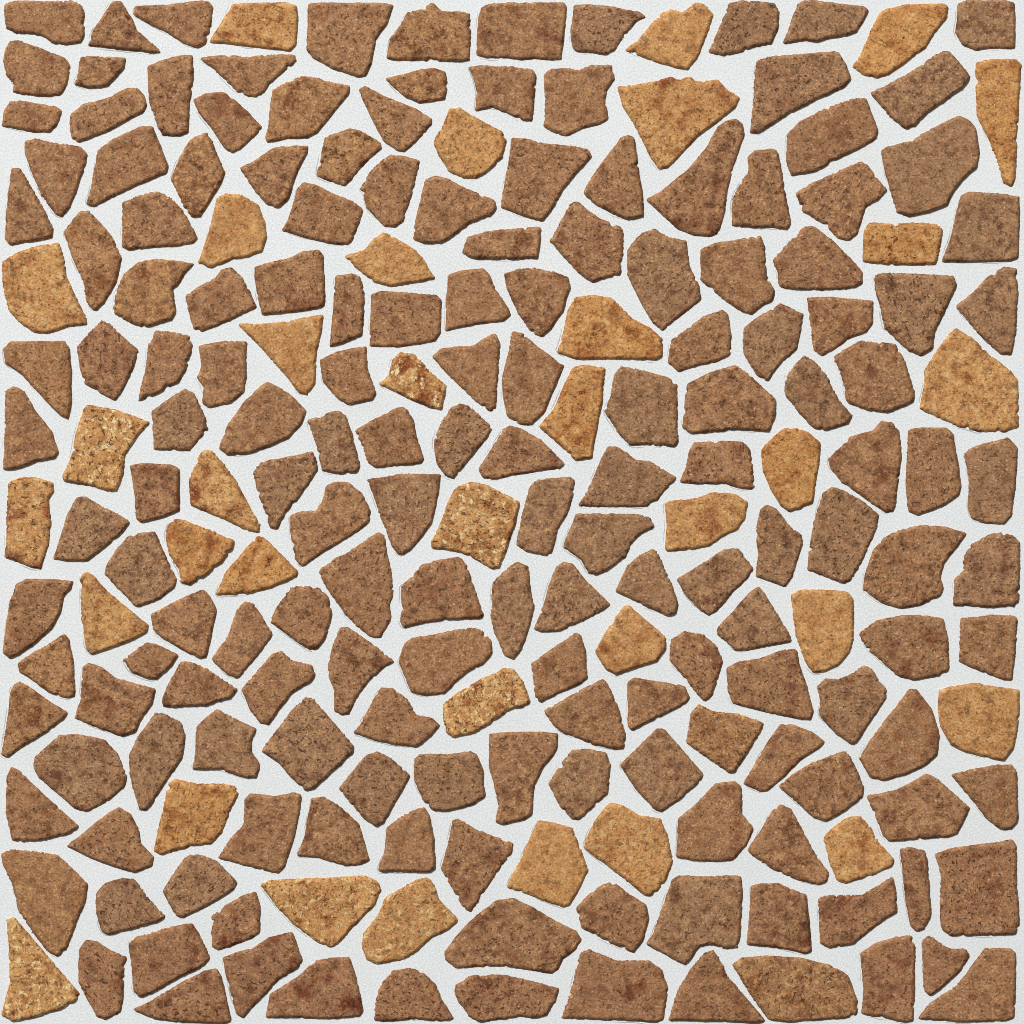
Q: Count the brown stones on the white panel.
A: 170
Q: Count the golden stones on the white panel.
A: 35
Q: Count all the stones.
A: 205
